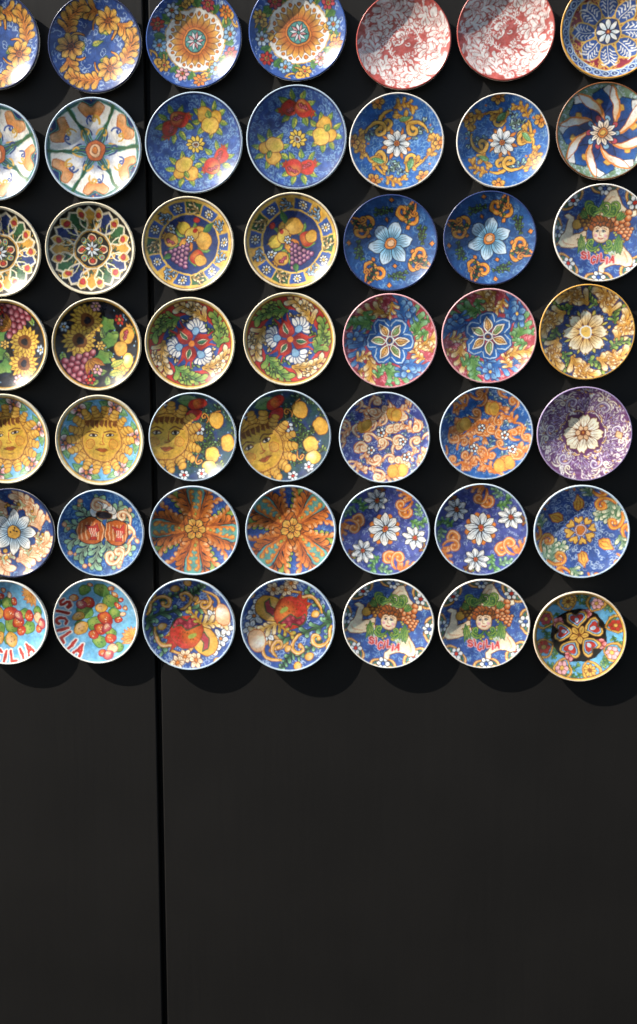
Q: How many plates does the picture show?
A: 49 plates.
